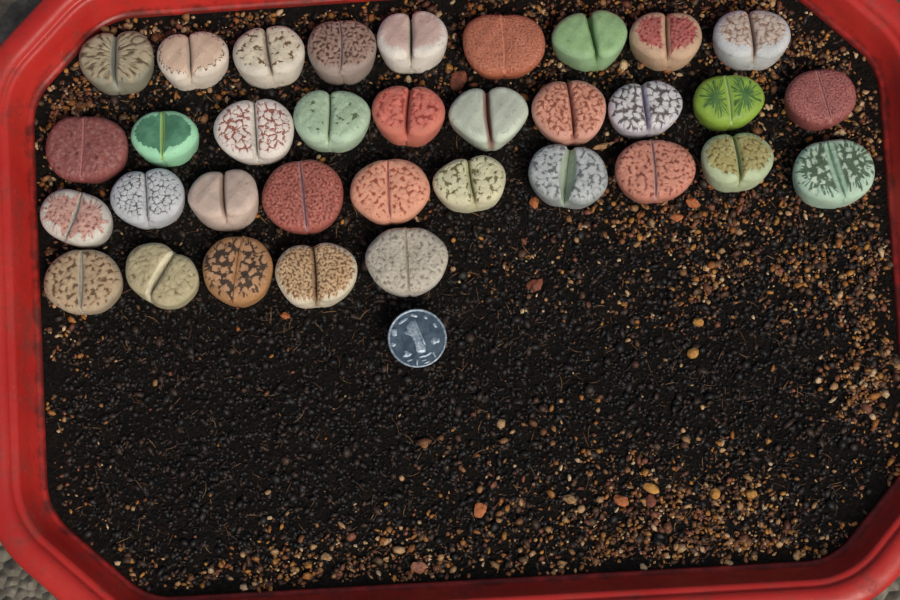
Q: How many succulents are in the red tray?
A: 34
